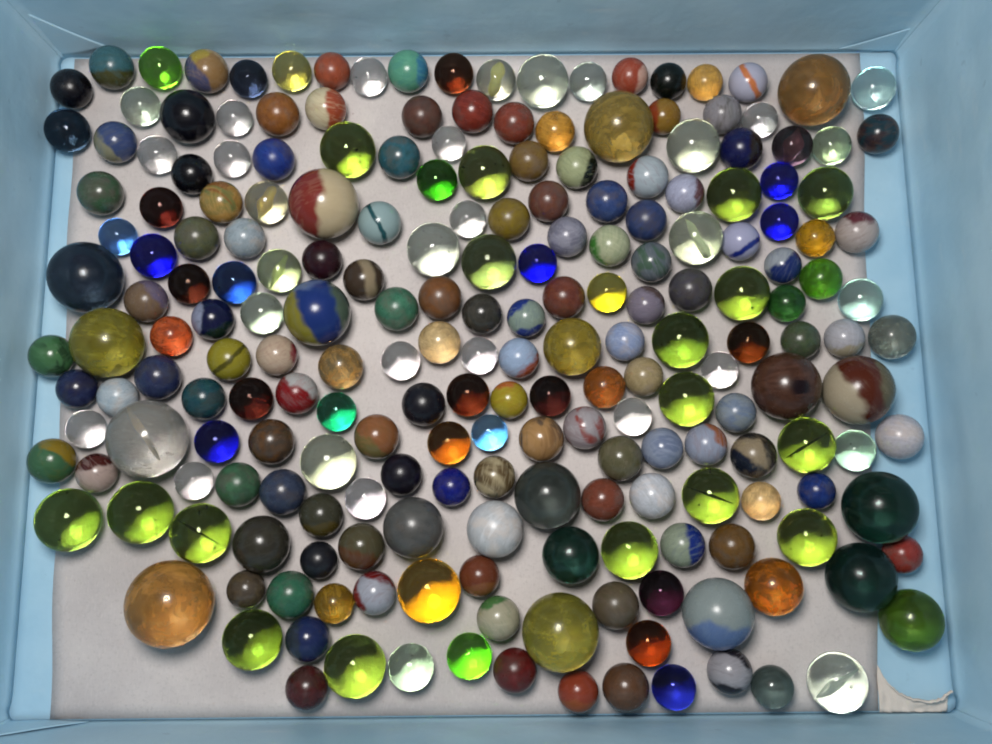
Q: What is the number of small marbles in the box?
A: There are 170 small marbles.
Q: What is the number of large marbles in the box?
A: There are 47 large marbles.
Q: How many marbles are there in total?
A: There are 217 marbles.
